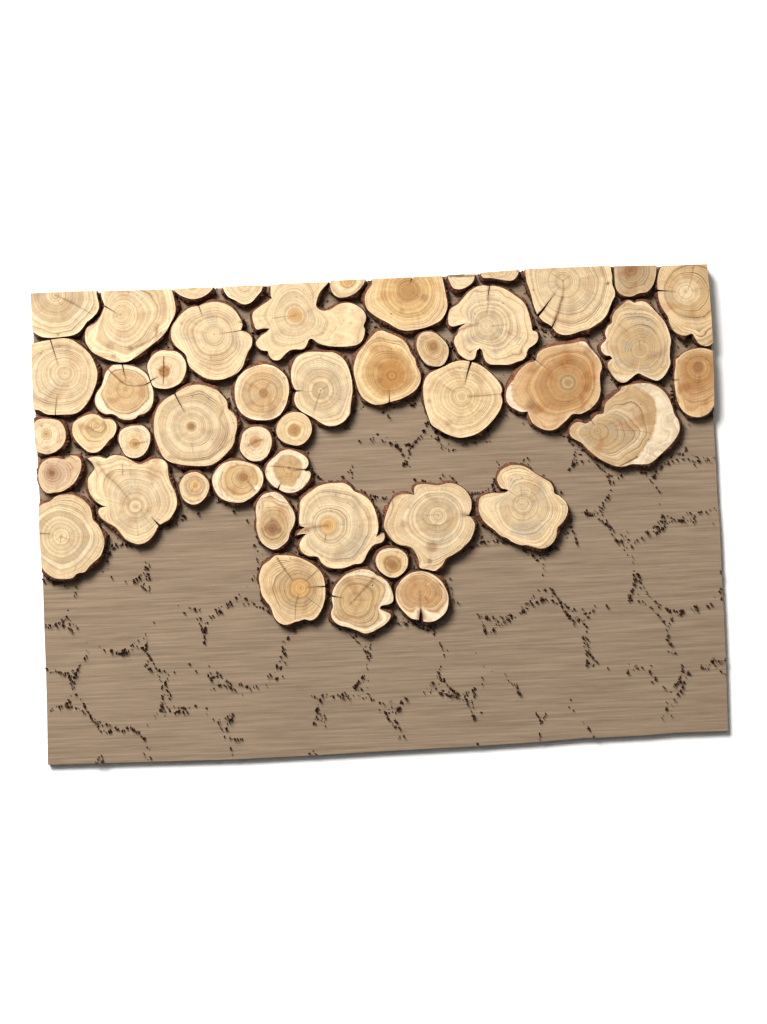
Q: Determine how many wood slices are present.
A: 46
